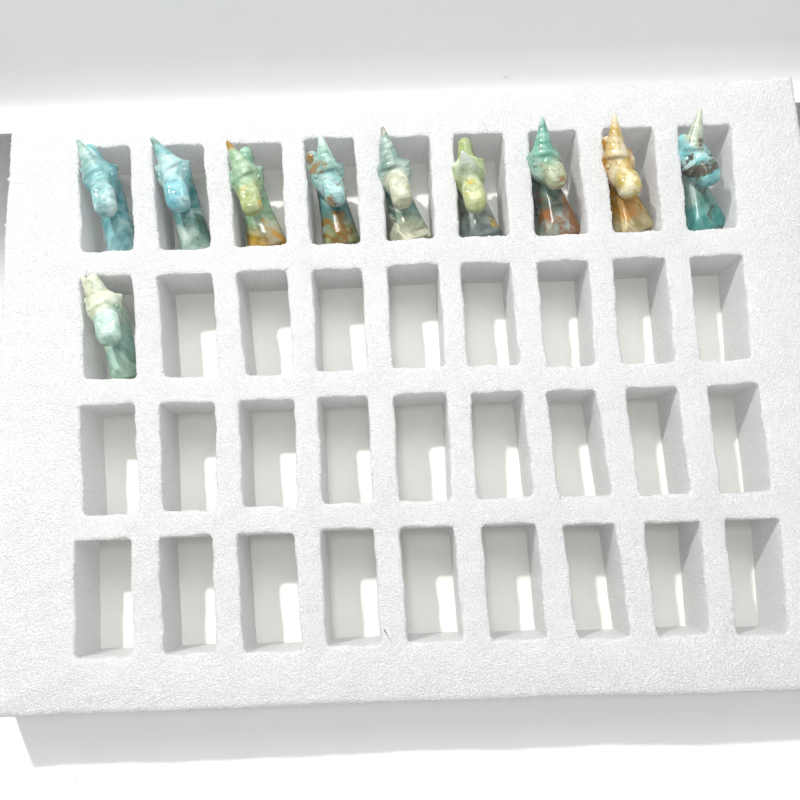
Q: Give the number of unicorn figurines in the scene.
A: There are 10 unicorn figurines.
